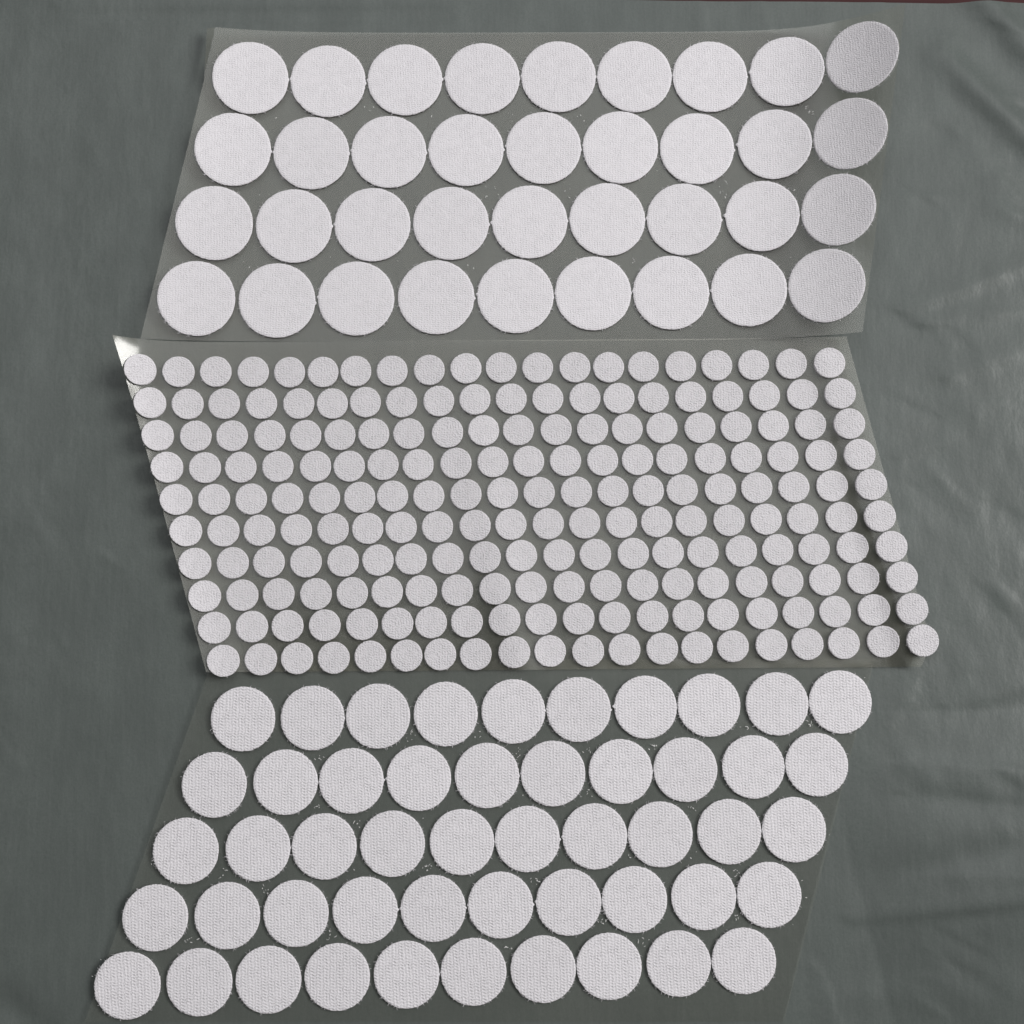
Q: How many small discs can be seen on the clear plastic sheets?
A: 200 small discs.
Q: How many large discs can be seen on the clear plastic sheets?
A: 86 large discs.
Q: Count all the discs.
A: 286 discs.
